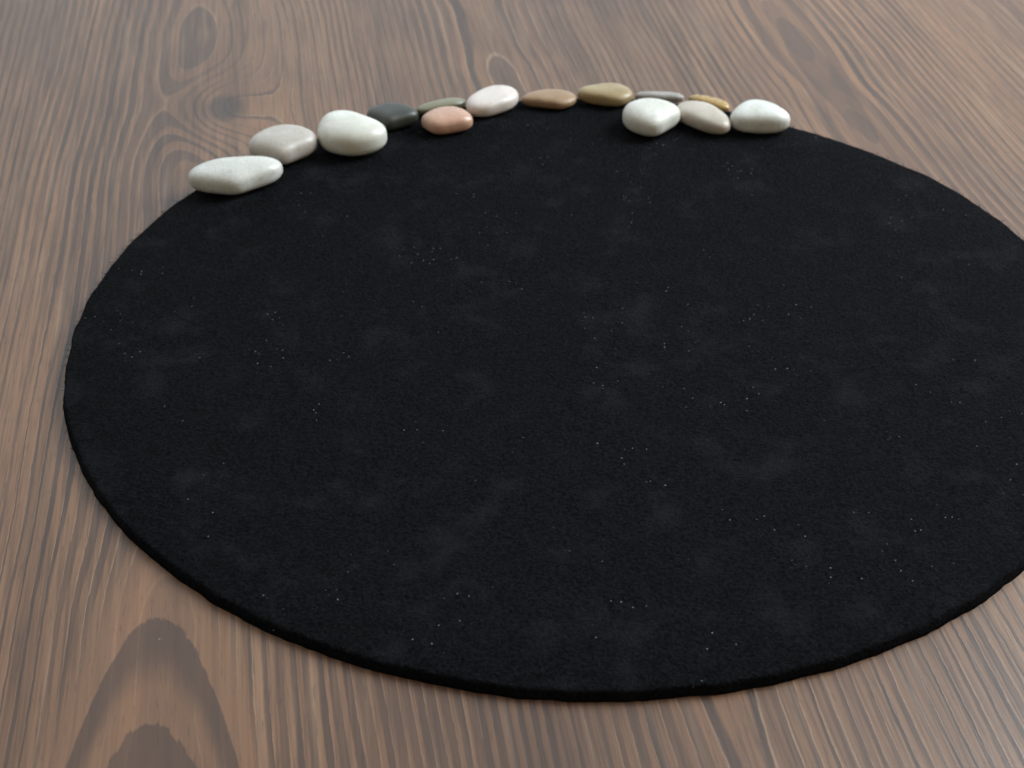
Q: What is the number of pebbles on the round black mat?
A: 14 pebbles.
